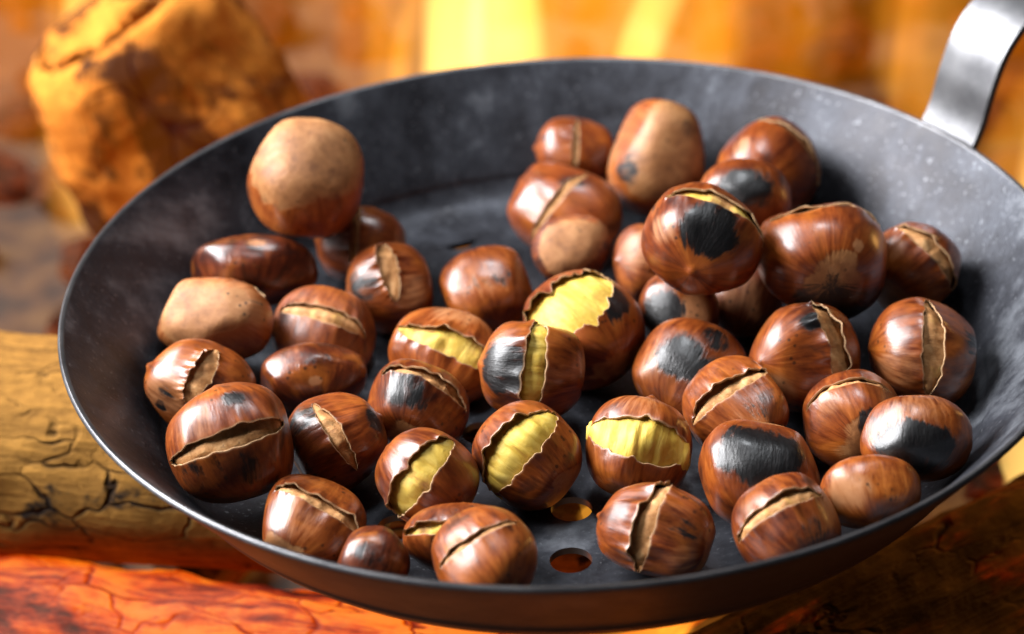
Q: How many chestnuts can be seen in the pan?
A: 44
